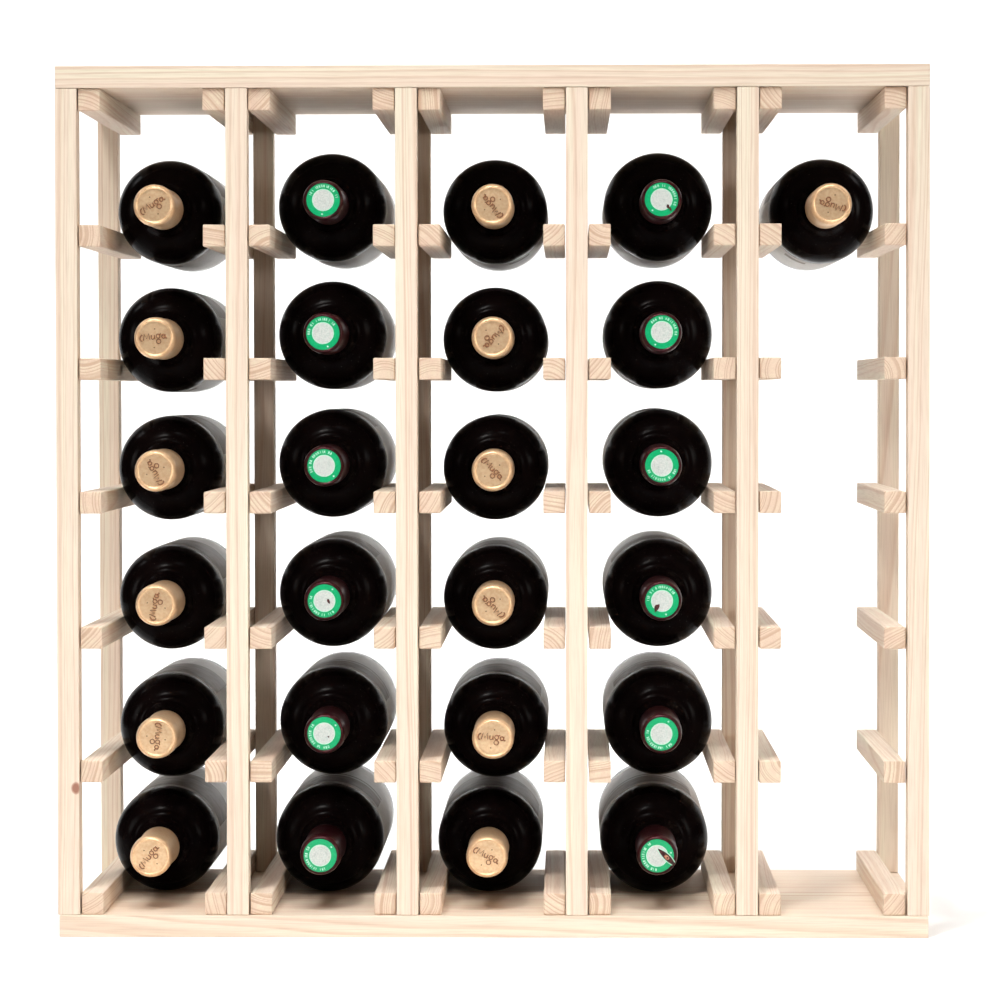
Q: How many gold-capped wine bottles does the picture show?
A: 13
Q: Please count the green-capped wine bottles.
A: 12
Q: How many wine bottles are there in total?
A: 25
